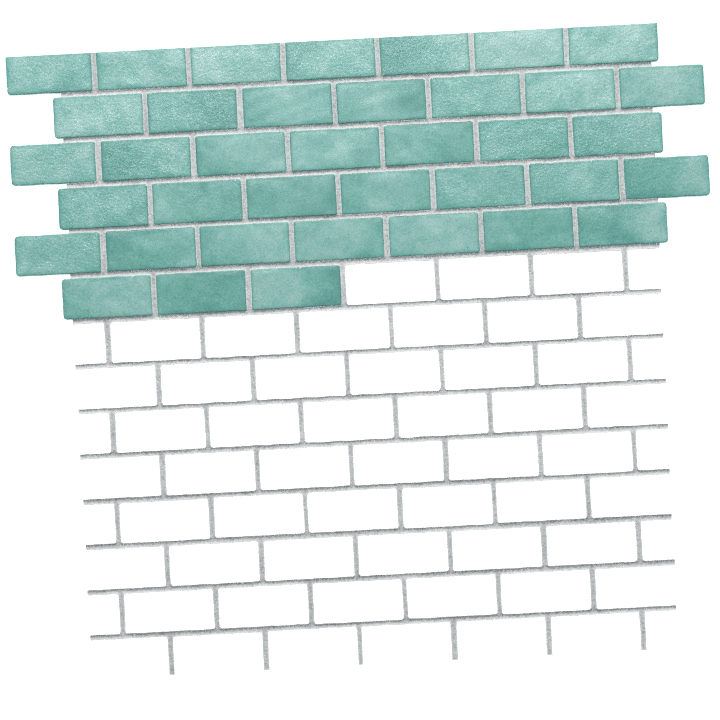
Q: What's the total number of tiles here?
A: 38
